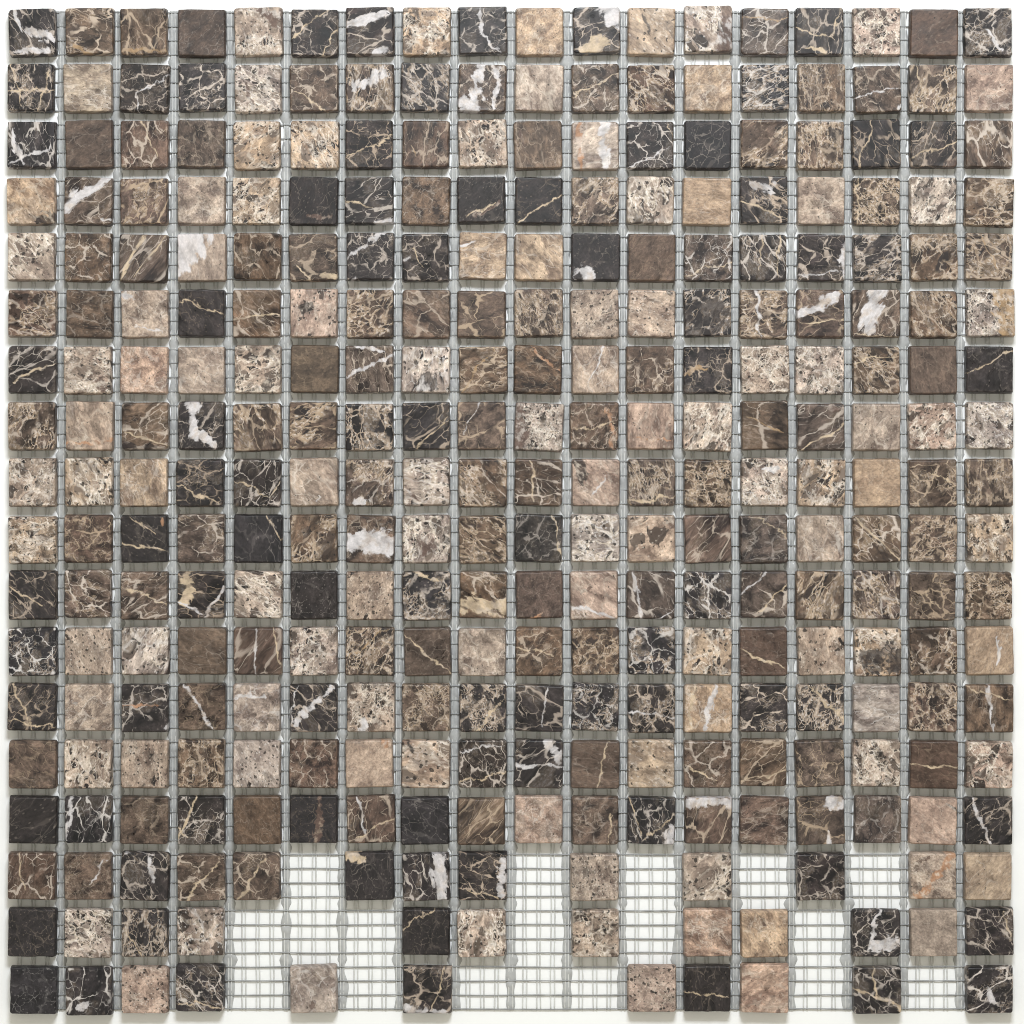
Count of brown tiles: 120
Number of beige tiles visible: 102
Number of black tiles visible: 84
